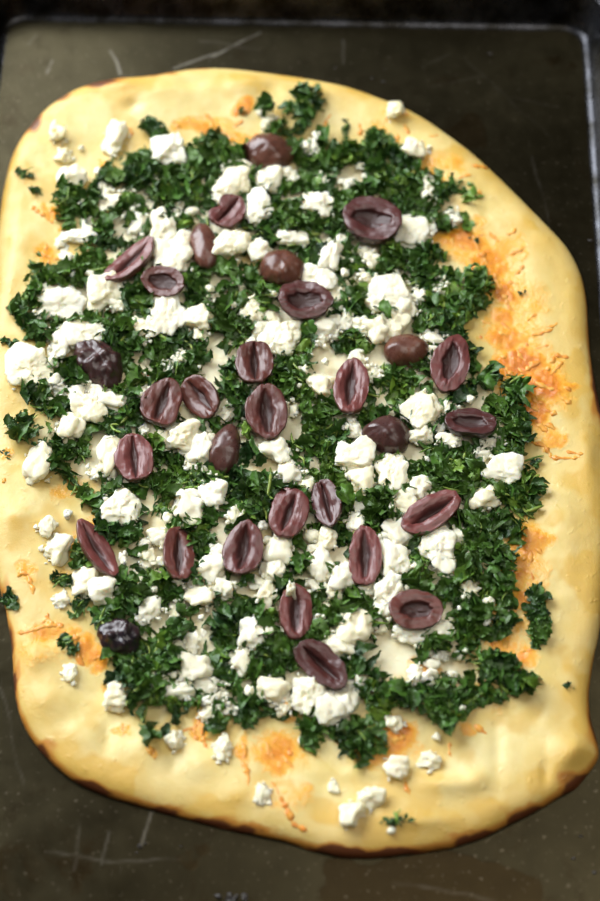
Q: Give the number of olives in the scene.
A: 31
